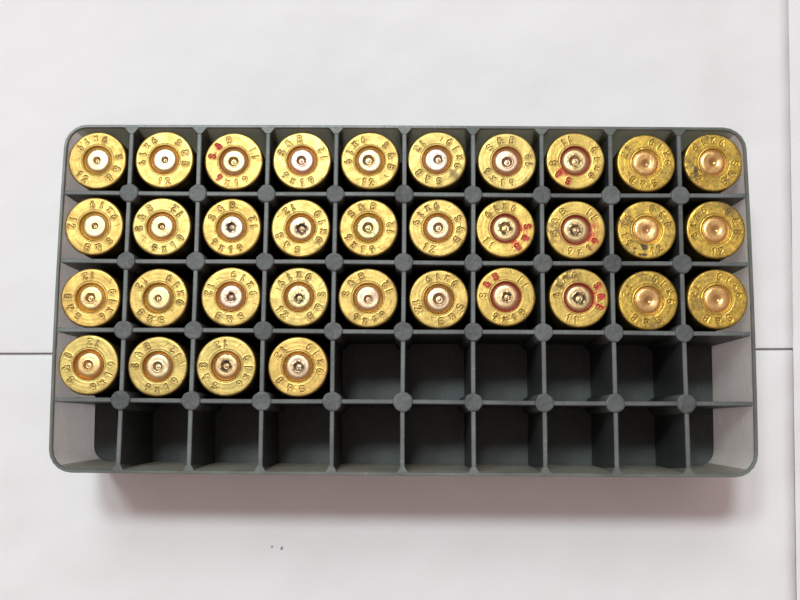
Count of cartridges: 34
